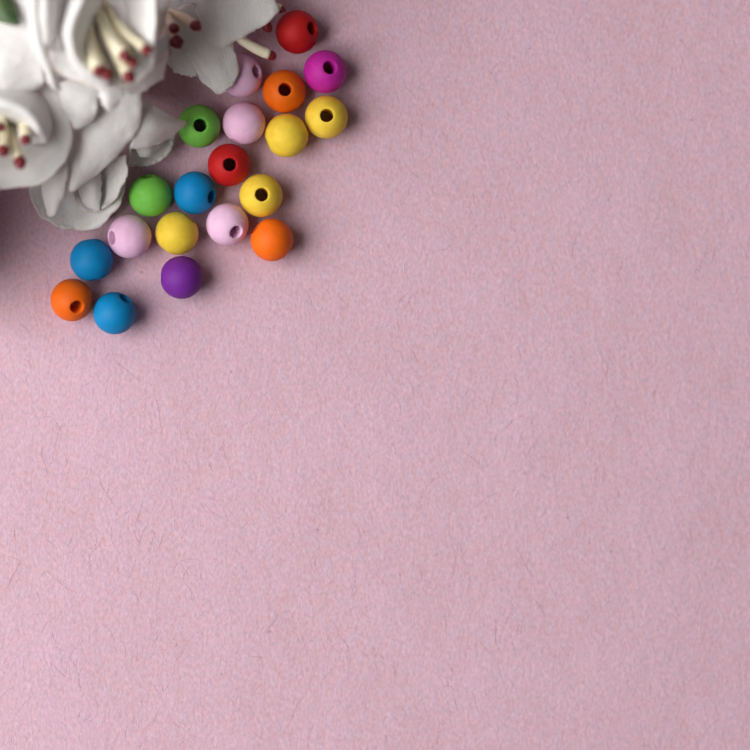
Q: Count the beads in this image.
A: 20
